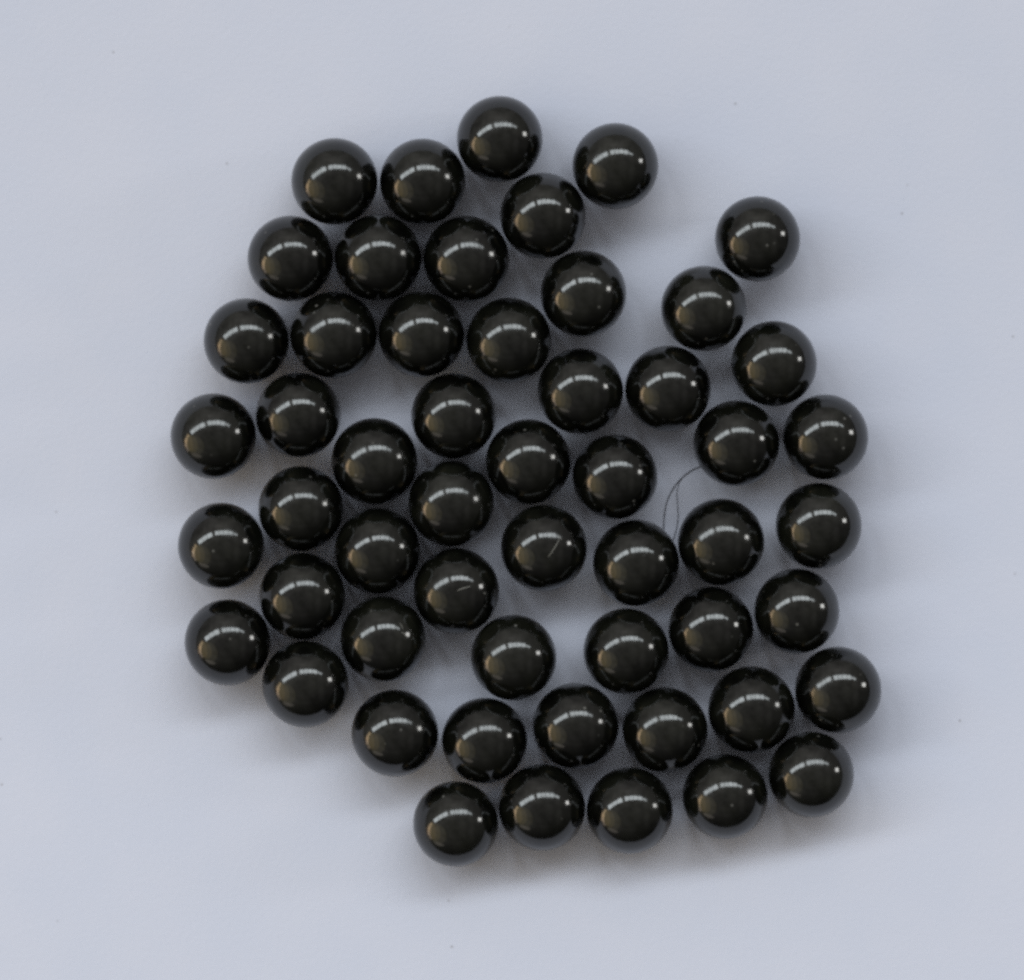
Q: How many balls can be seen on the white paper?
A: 54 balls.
